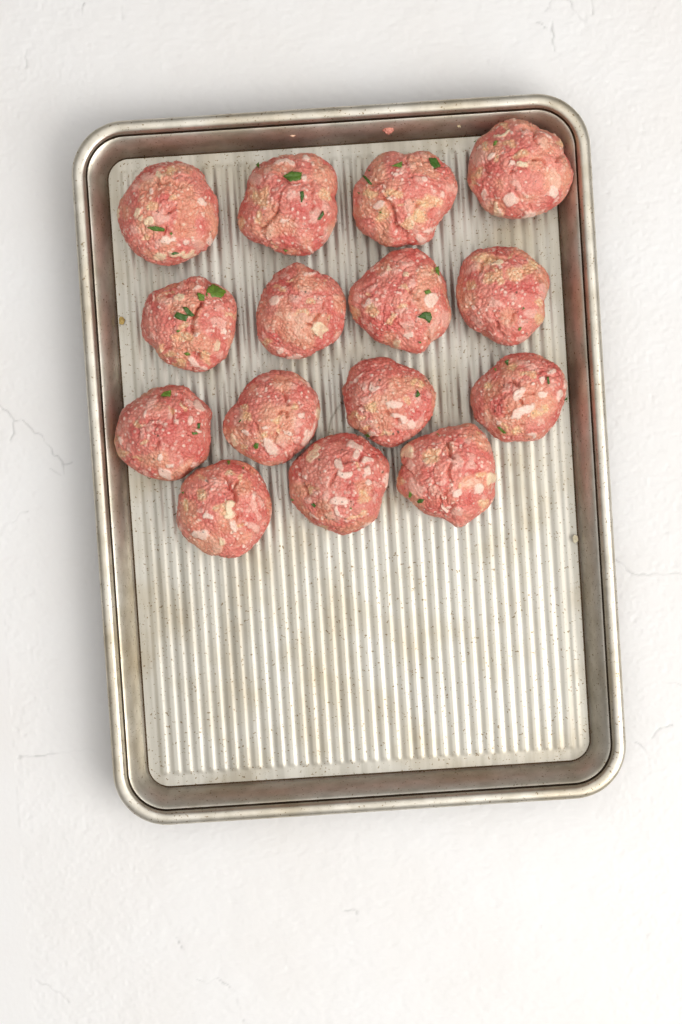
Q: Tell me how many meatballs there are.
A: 15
